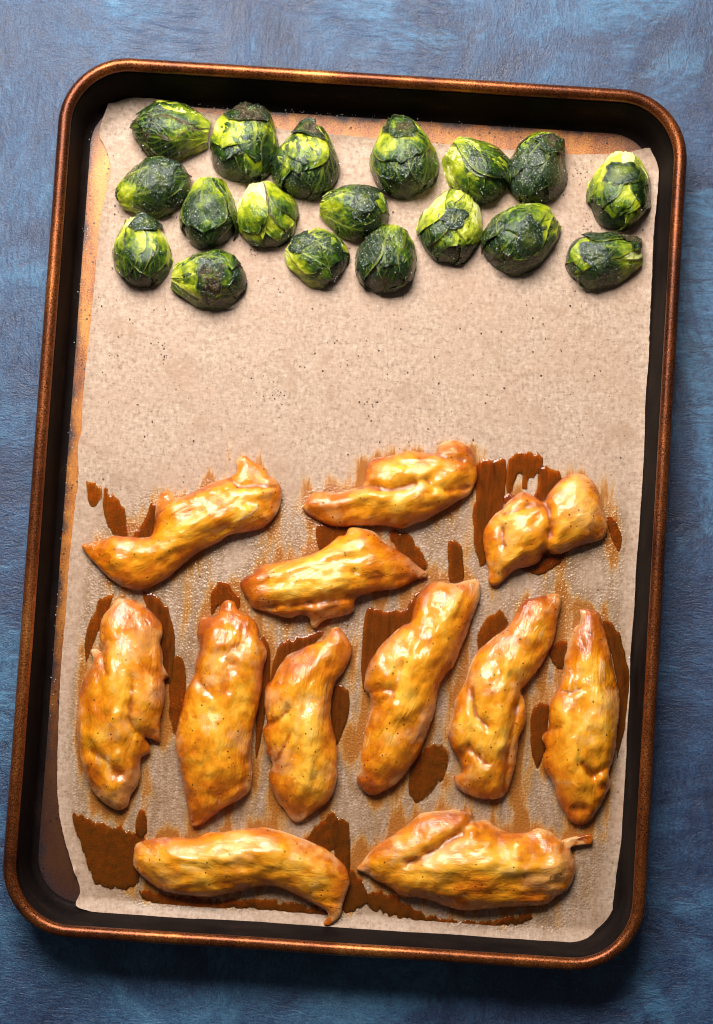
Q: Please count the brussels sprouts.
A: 18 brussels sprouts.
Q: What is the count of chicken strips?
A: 12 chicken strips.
